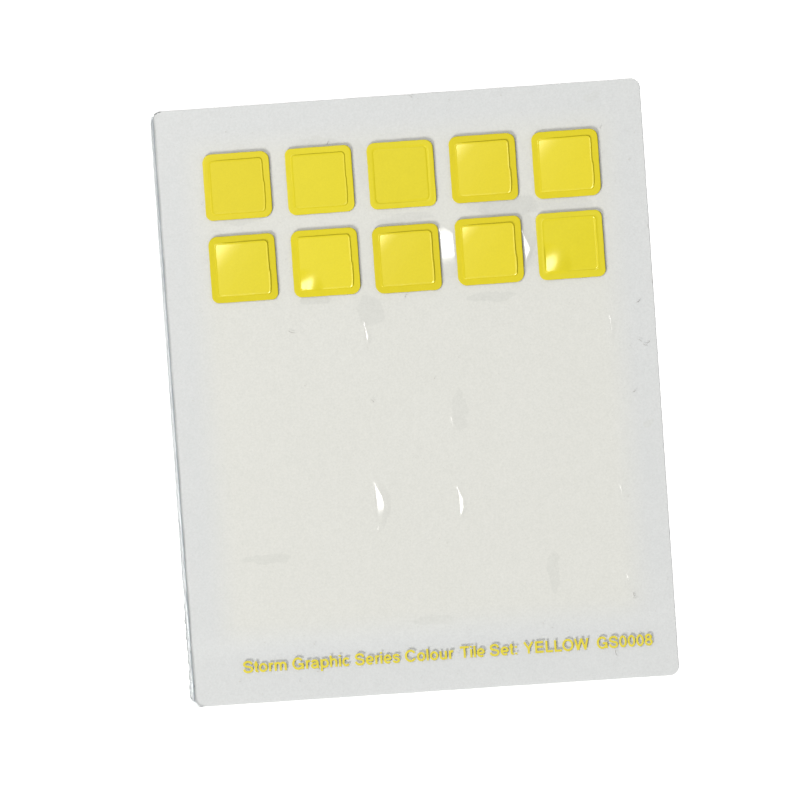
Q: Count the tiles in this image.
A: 10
